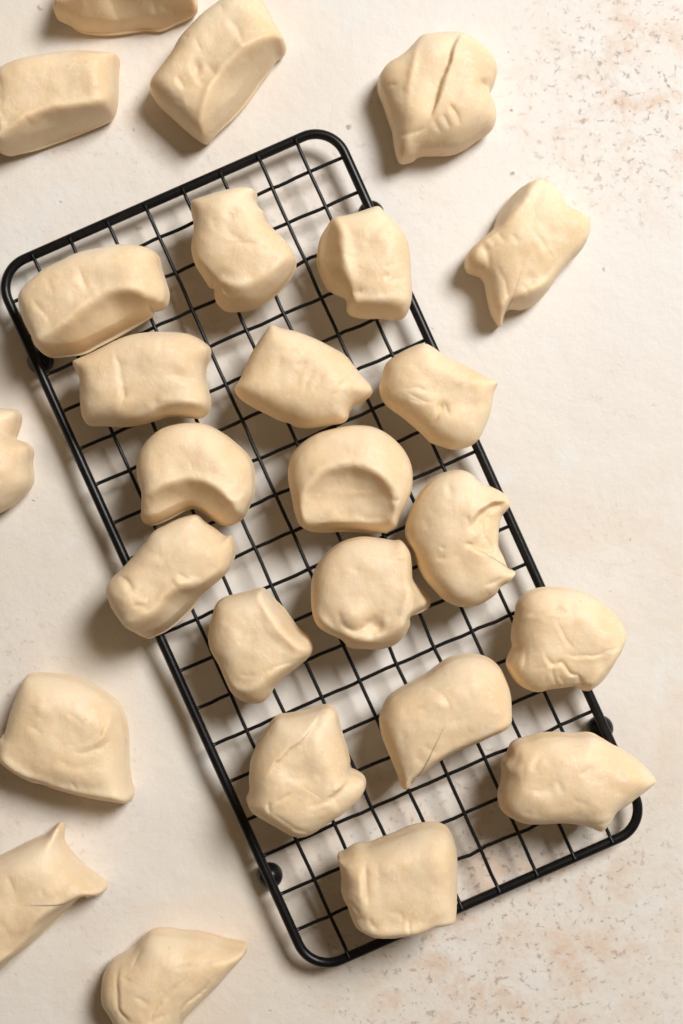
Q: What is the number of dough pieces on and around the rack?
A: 26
